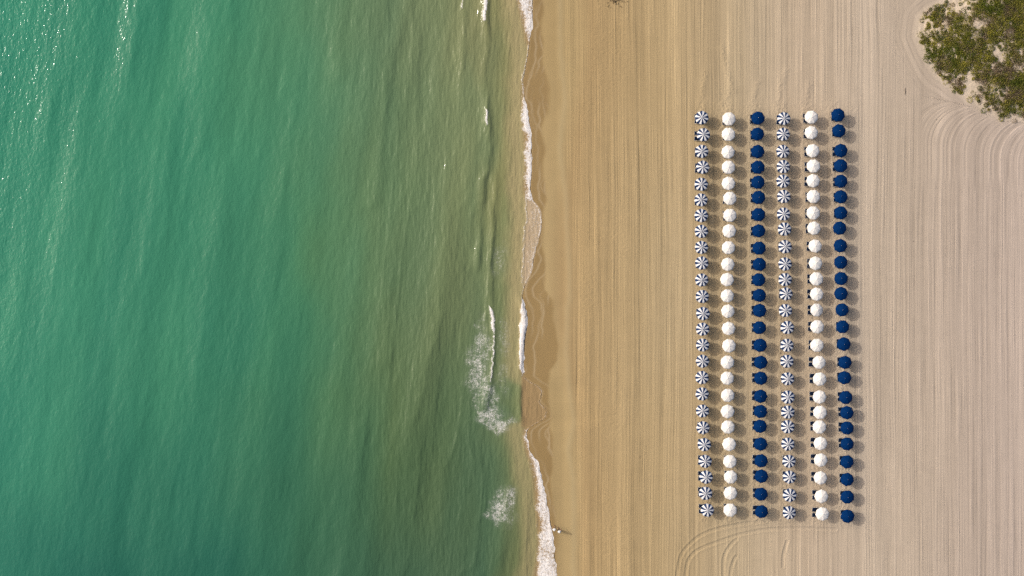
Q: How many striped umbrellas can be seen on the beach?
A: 50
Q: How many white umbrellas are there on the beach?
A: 50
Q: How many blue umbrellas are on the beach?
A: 50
